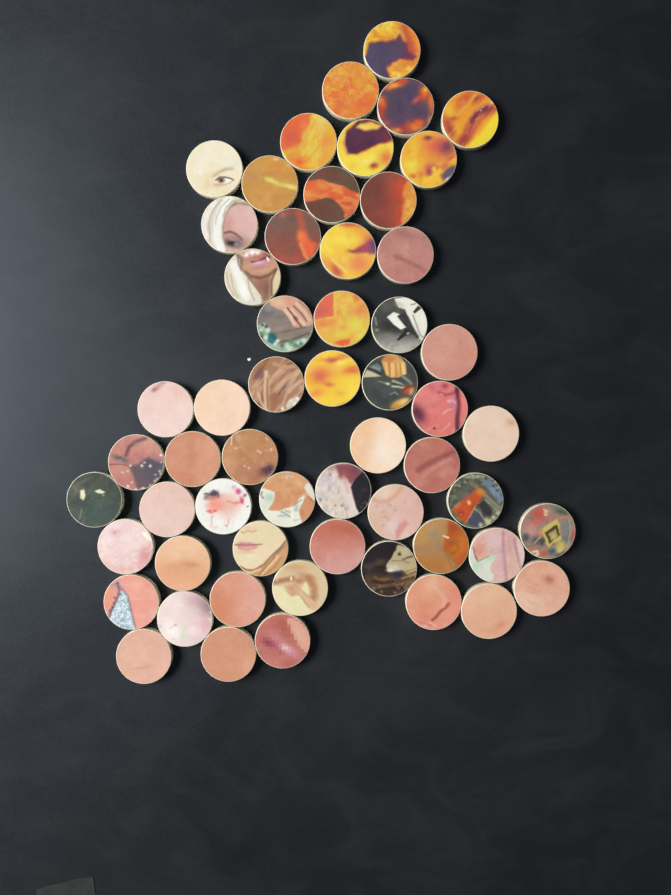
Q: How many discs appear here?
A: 57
